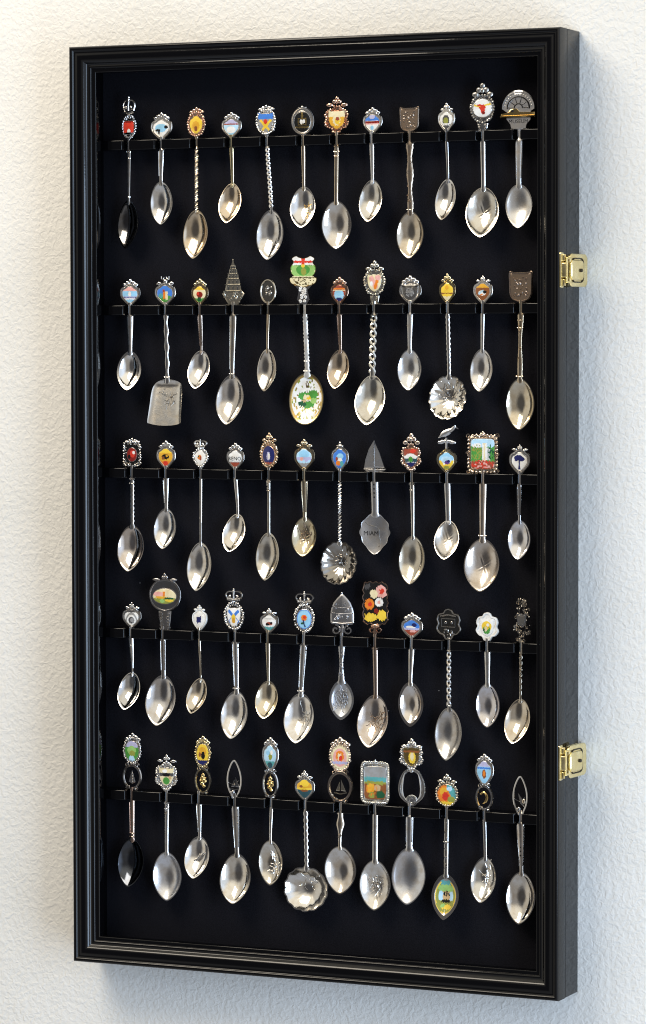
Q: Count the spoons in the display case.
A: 60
